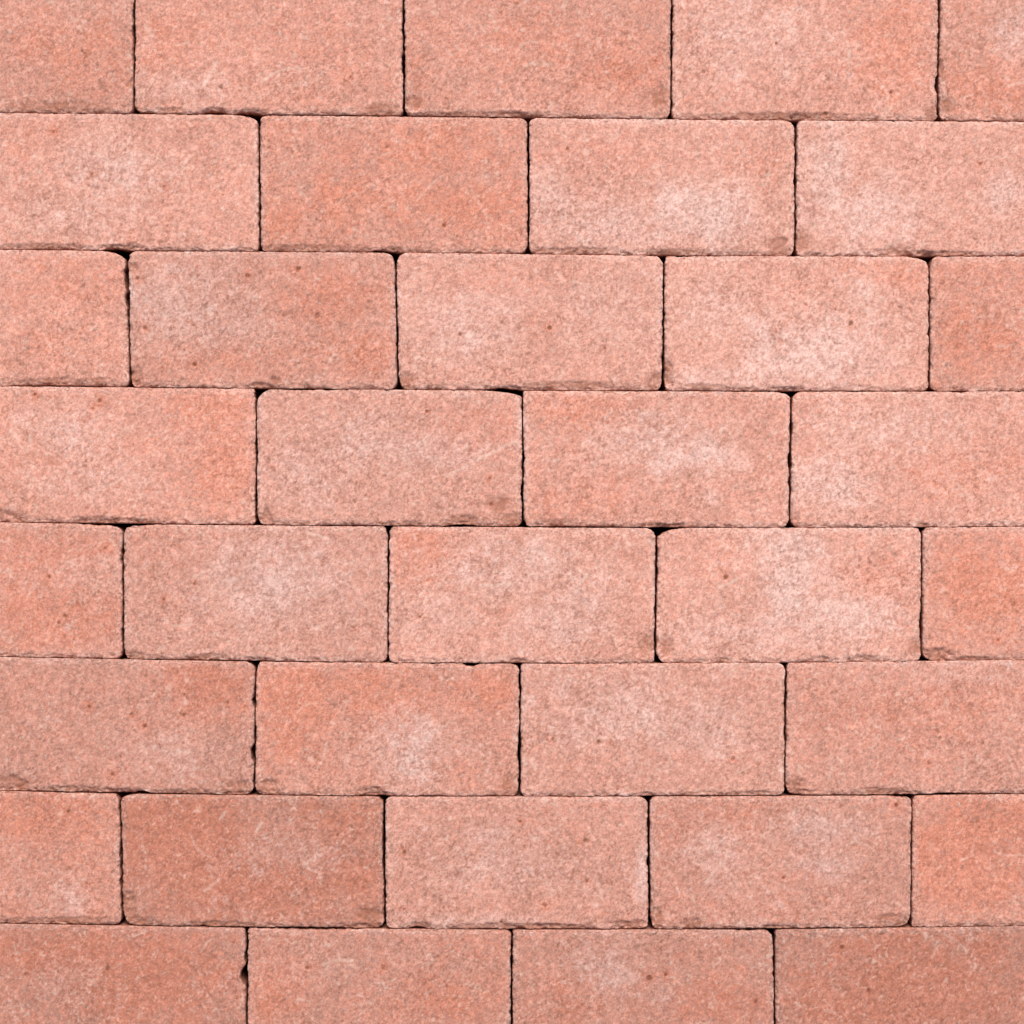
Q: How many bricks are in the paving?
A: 36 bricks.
